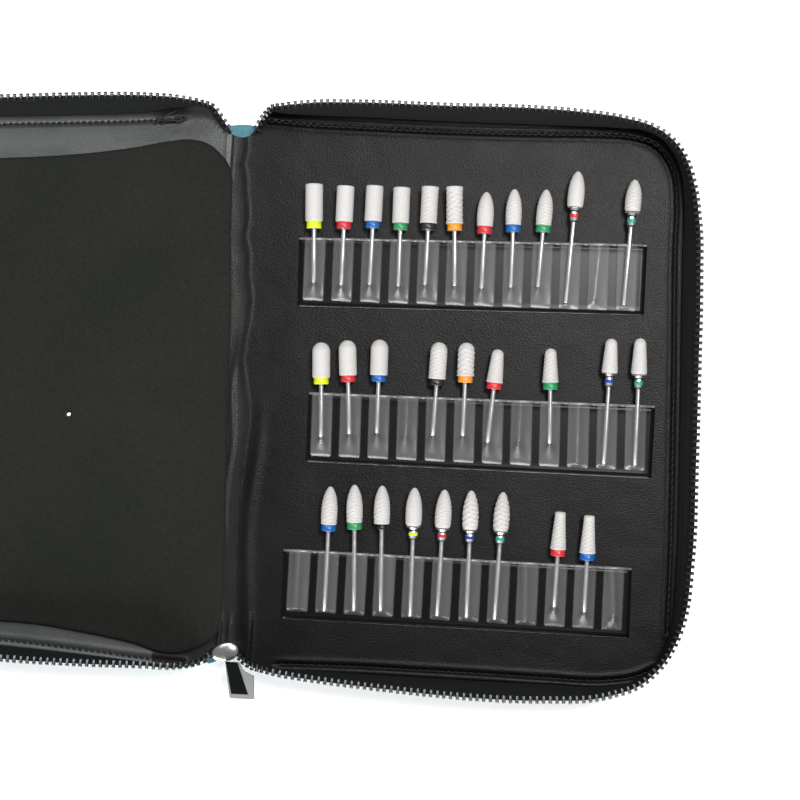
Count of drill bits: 29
